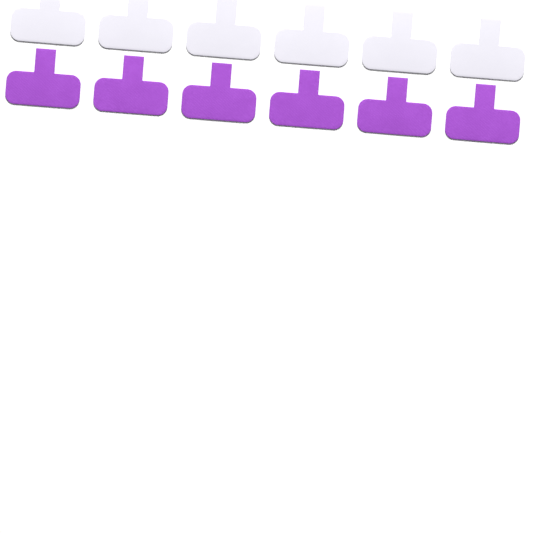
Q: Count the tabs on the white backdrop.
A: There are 12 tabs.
